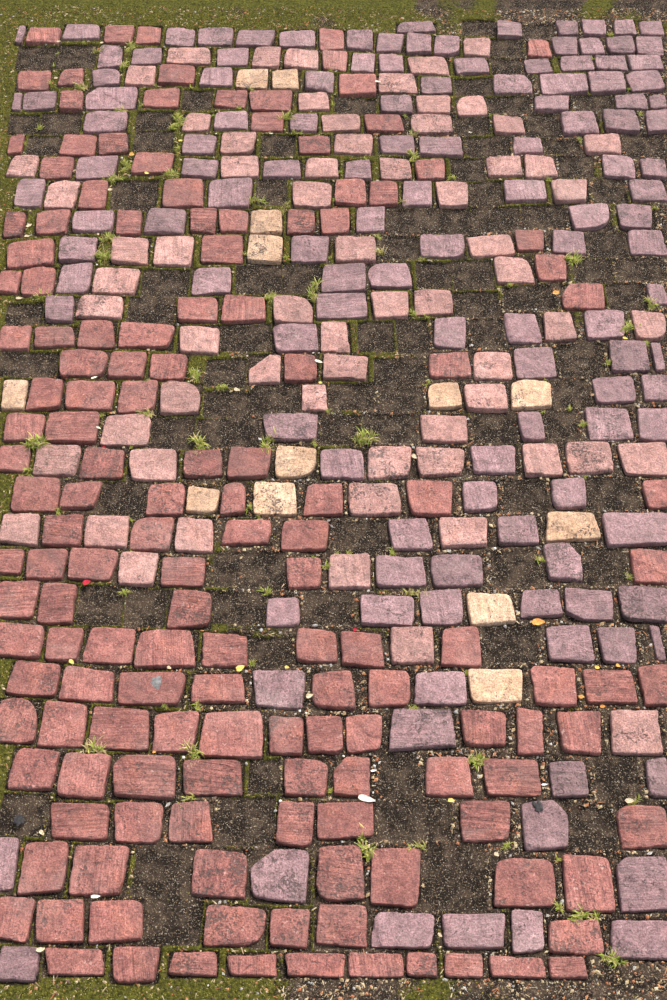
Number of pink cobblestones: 65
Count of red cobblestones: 148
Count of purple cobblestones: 129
